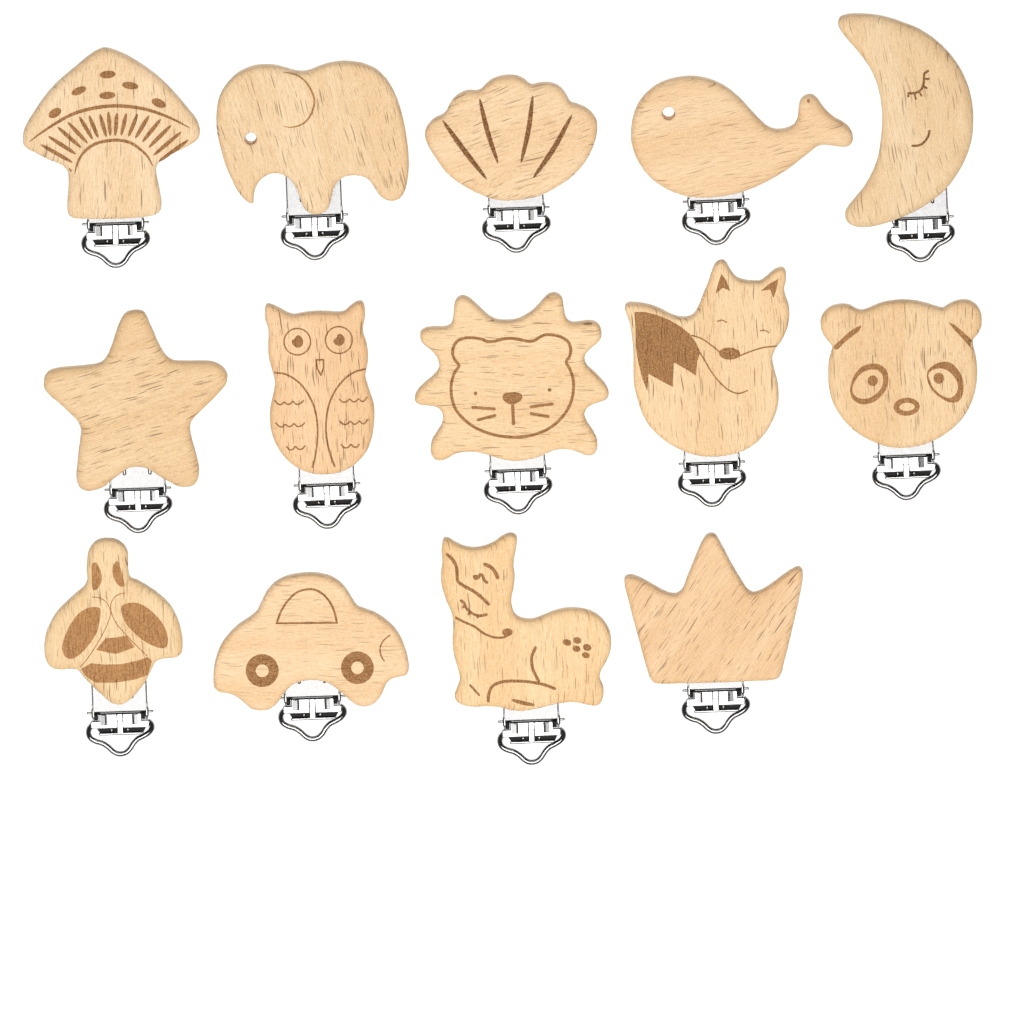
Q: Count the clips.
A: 14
